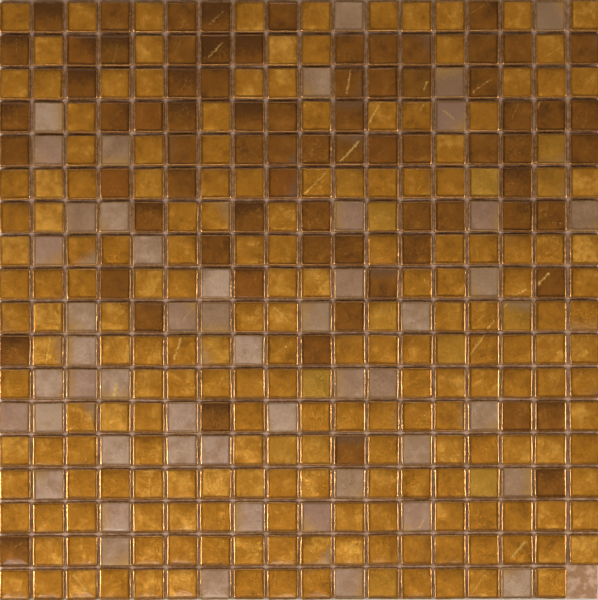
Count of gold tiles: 198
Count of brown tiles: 75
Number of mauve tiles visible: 50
